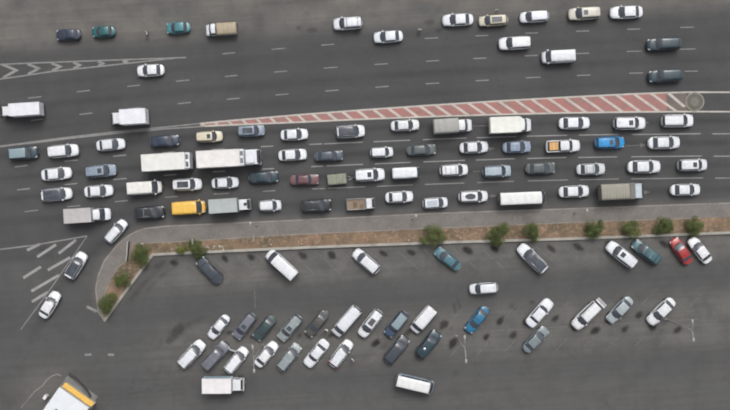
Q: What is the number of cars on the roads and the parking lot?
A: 91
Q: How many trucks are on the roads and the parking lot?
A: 12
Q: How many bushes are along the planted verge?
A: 12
